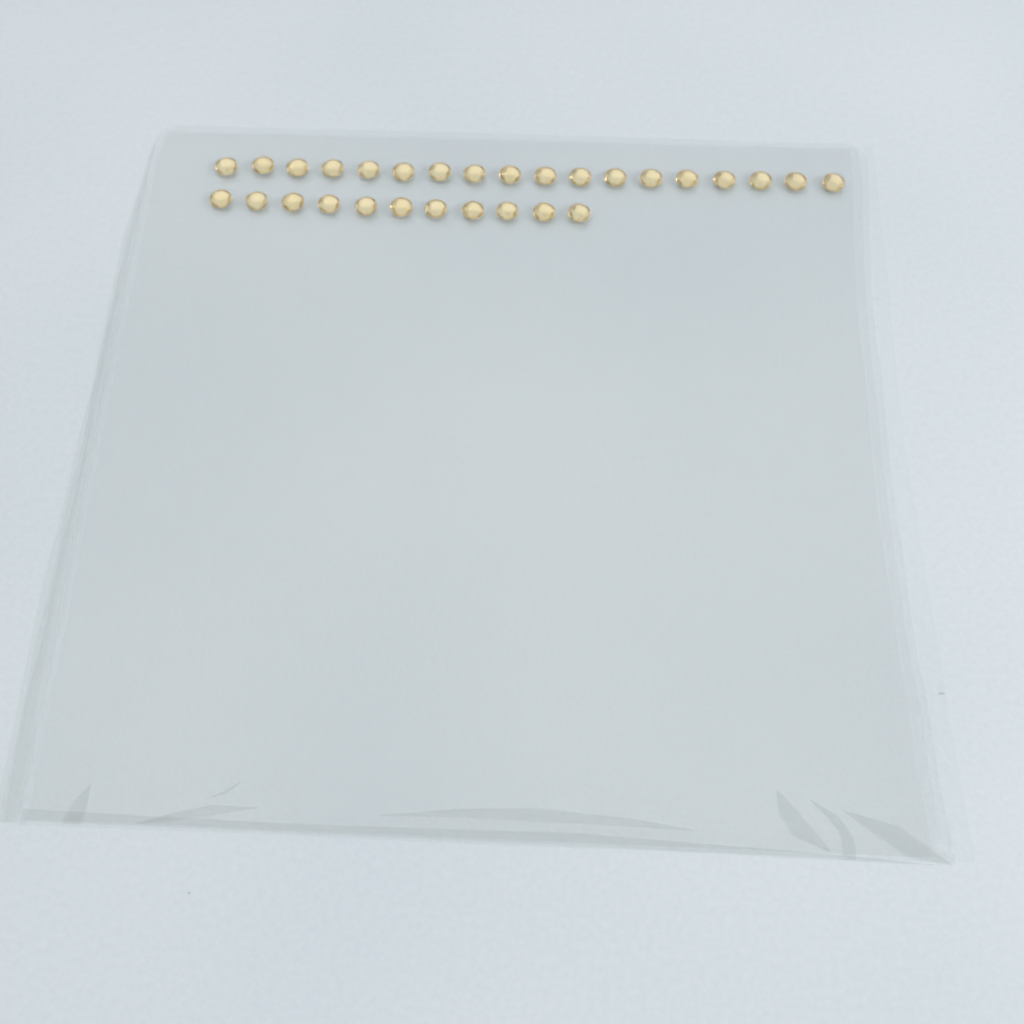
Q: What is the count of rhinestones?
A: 29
